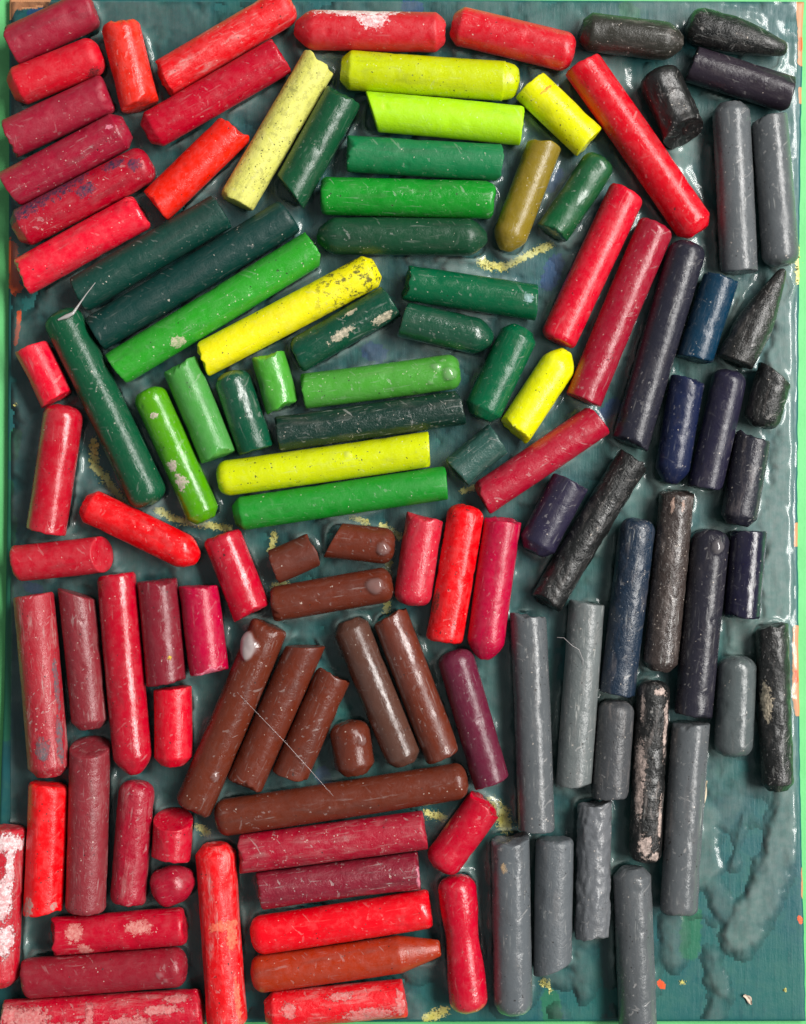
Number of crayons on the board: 117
